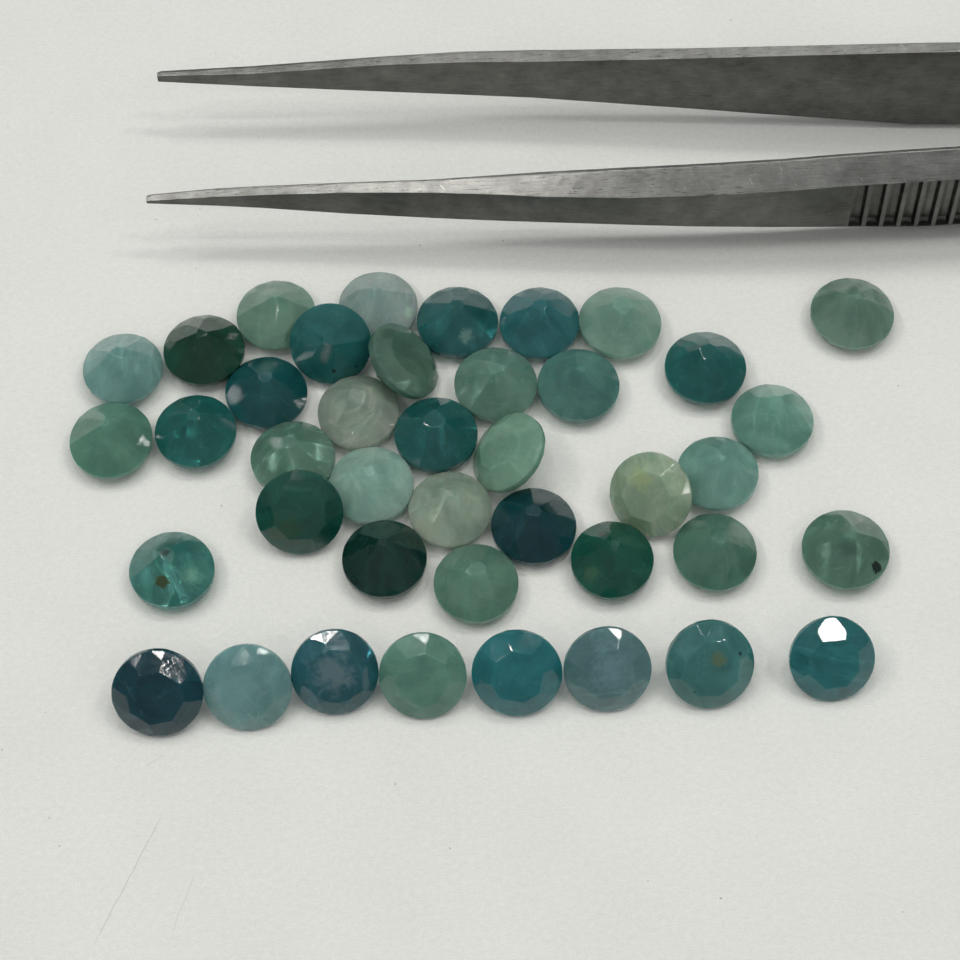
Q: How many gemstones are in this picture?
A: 41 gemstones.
